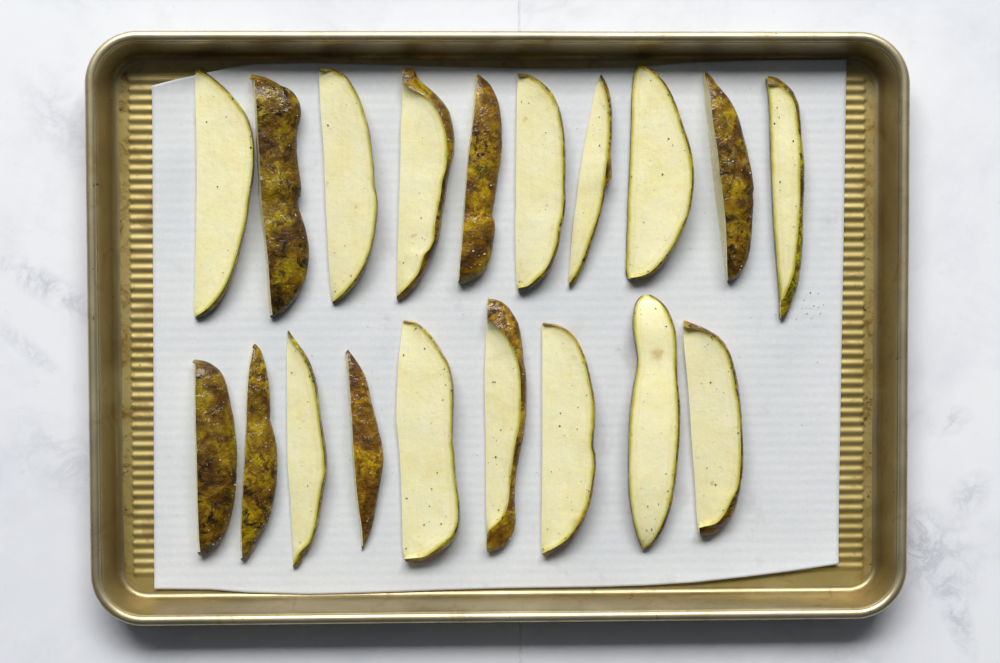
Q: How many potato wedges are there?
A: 19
